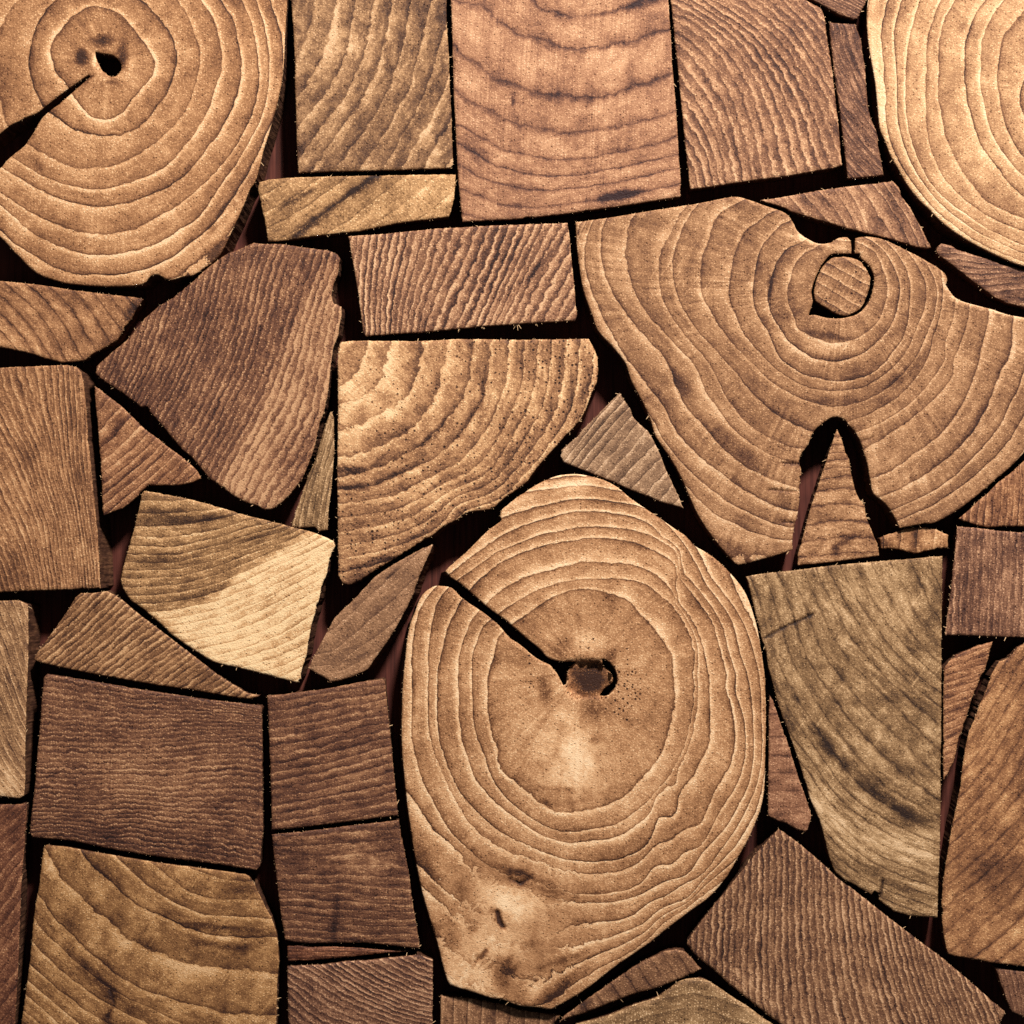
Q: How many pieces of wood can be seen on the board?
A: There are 44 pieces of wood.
